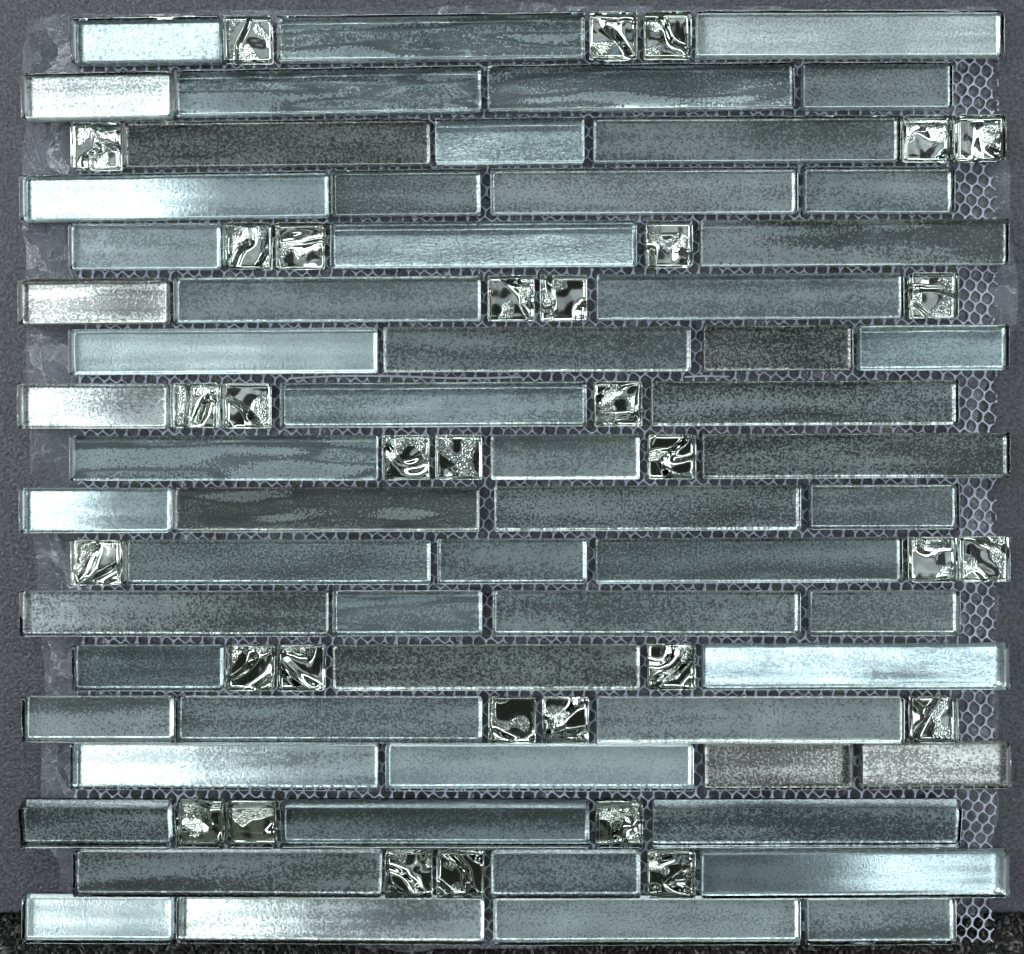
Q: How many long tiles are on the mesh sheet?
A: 36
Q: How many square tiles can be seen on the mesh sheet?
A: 33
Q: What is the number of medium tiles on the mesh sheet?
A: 25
